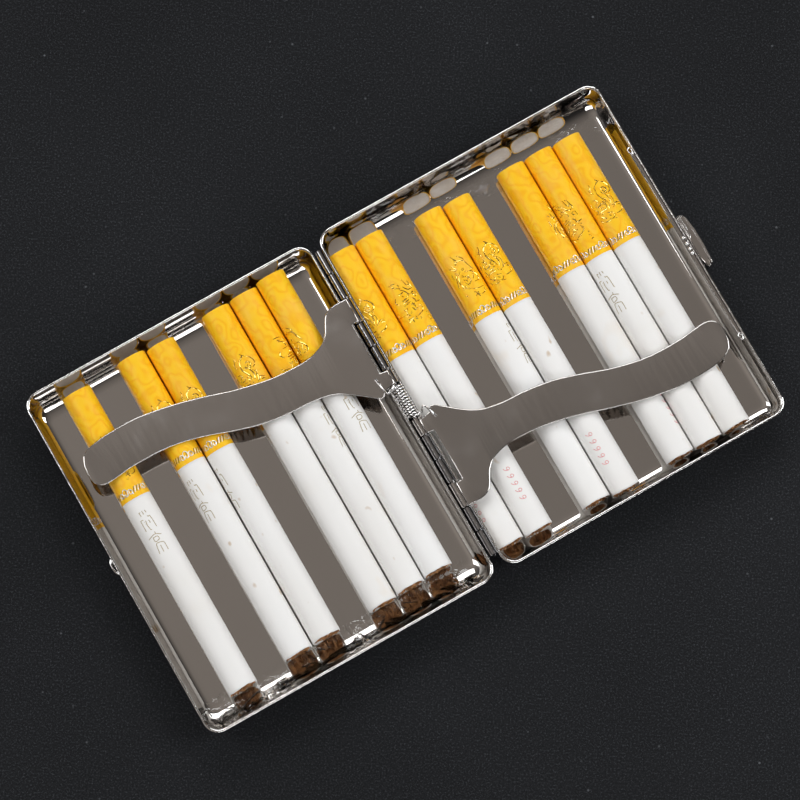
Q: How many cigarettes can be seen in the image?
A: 13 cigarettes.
